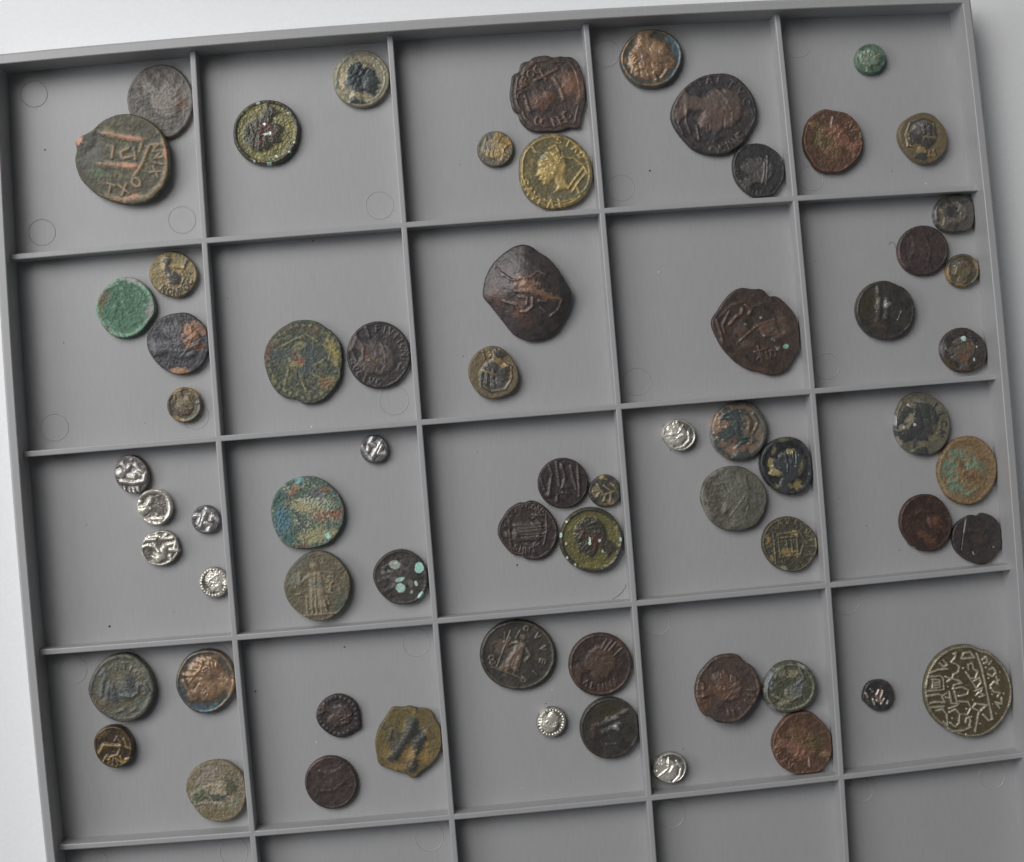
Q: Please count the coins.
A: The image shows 66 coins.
